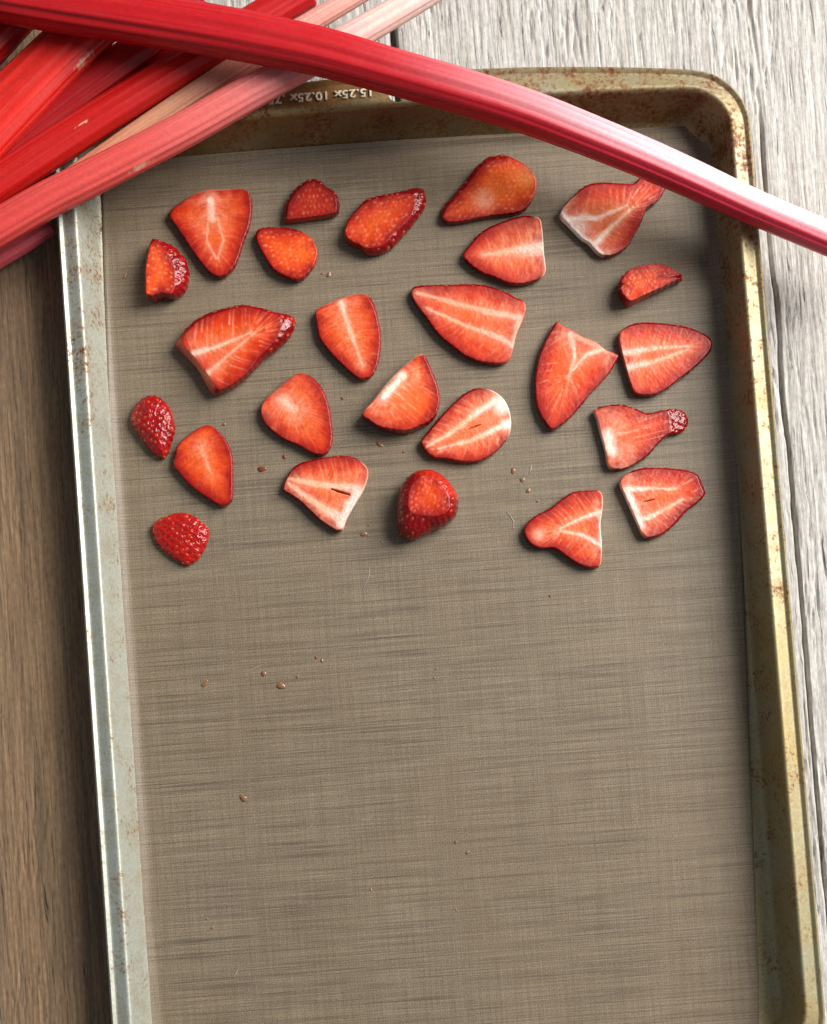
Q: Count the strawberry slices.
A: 25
